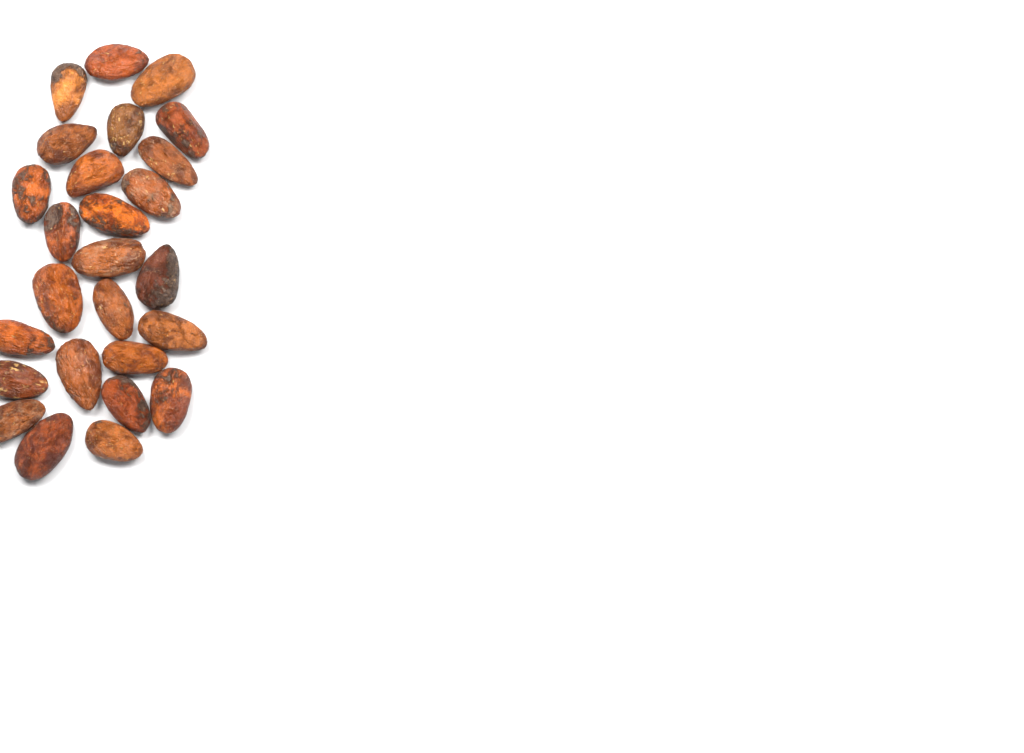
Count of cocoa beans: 26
